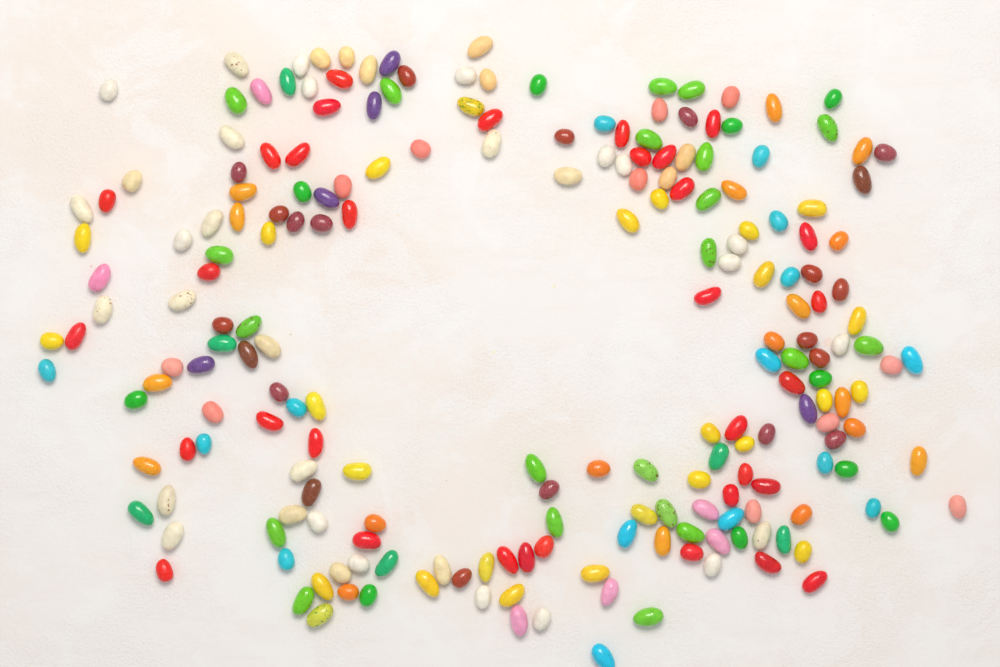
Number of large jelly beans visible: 114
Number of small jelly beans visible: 97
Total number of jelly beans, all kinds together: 211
